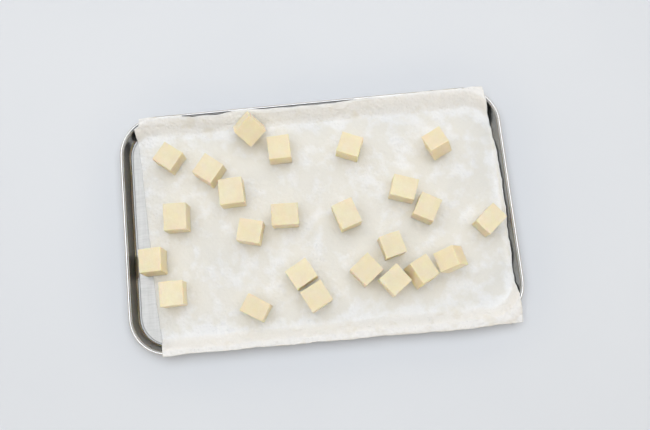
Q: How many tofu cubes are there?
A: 24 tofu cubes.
